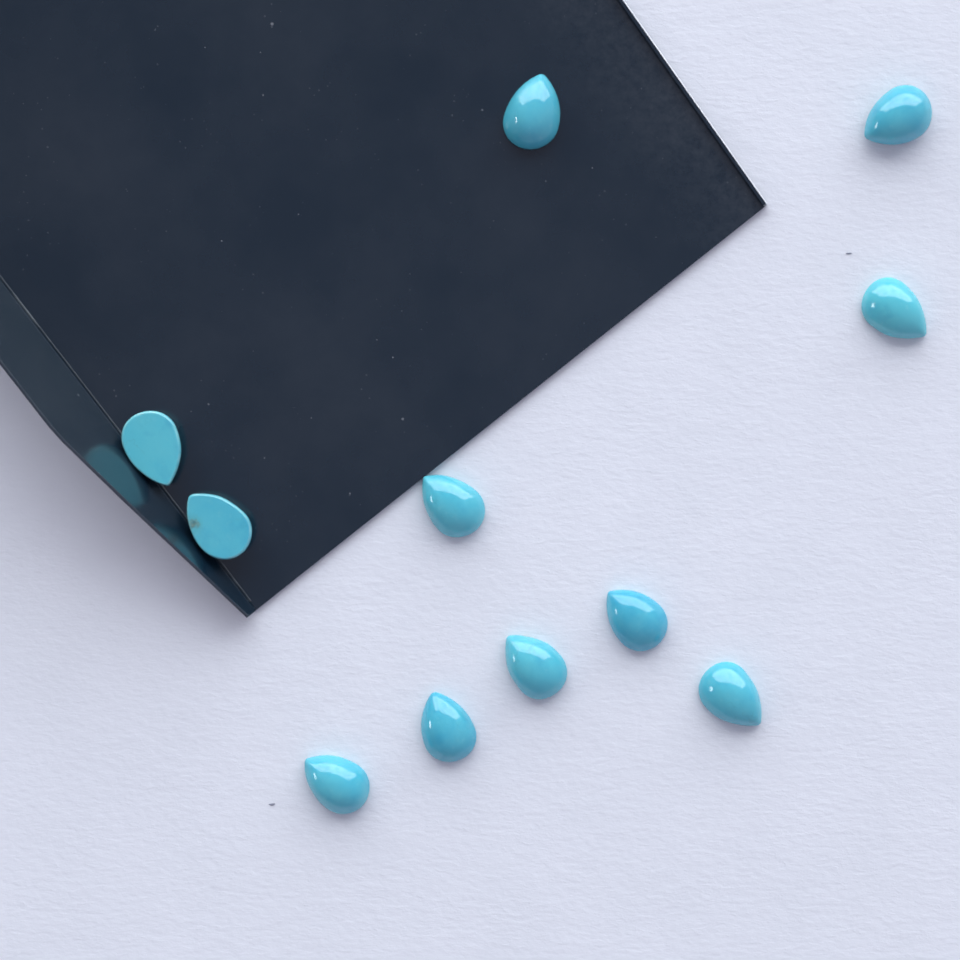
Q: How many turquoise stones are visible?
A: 11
